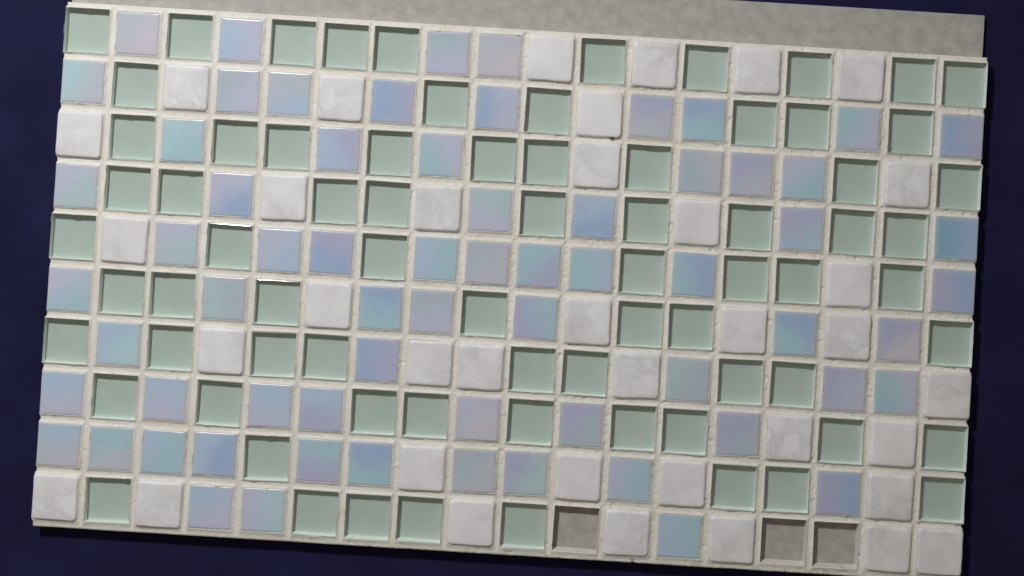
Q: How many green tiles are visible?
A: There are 74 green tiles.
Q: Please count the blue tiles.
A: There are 66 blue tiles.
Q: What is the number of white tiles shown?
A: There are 37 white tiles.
